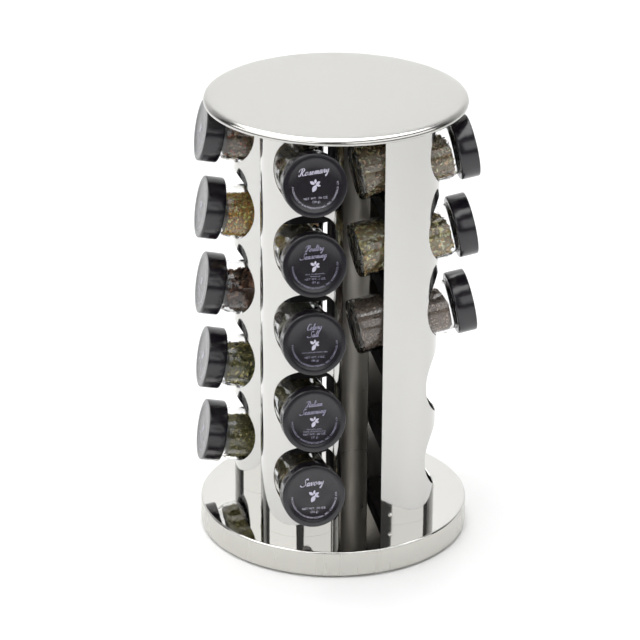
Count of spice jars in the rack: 13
